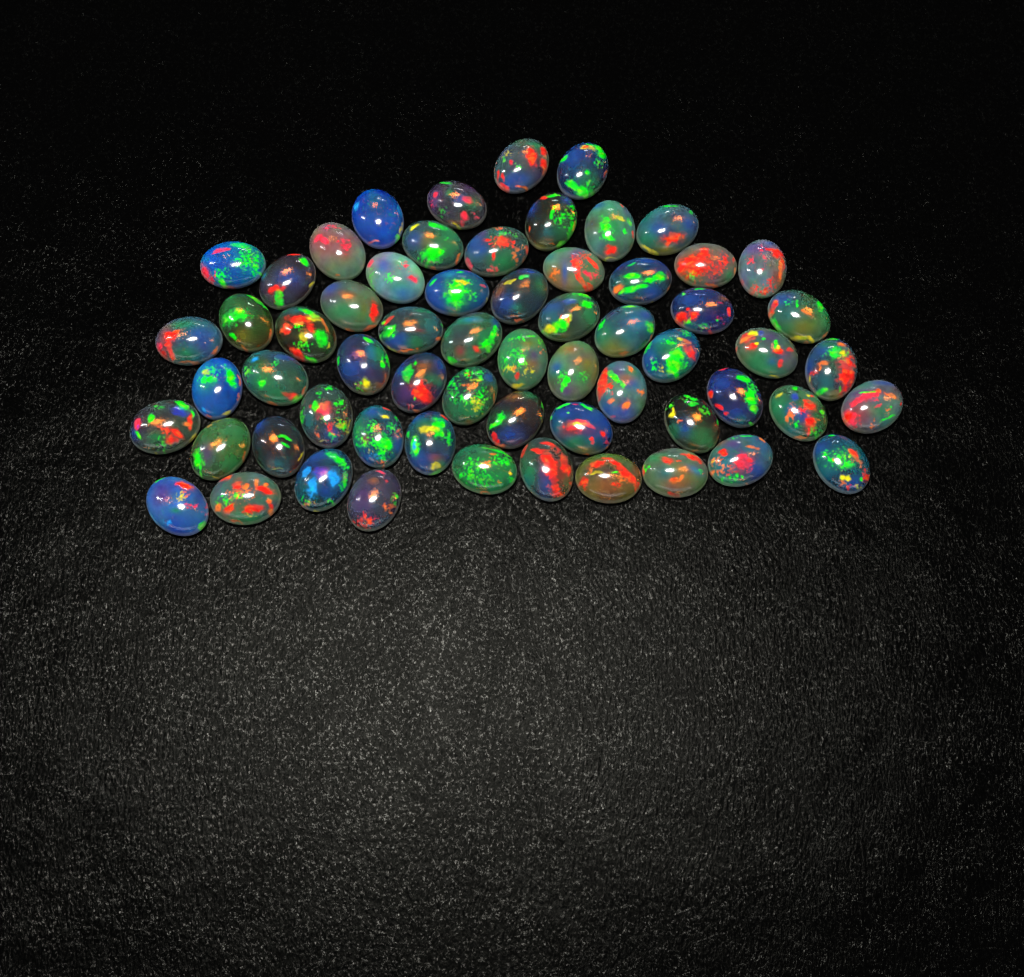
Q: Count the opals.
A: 62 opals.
